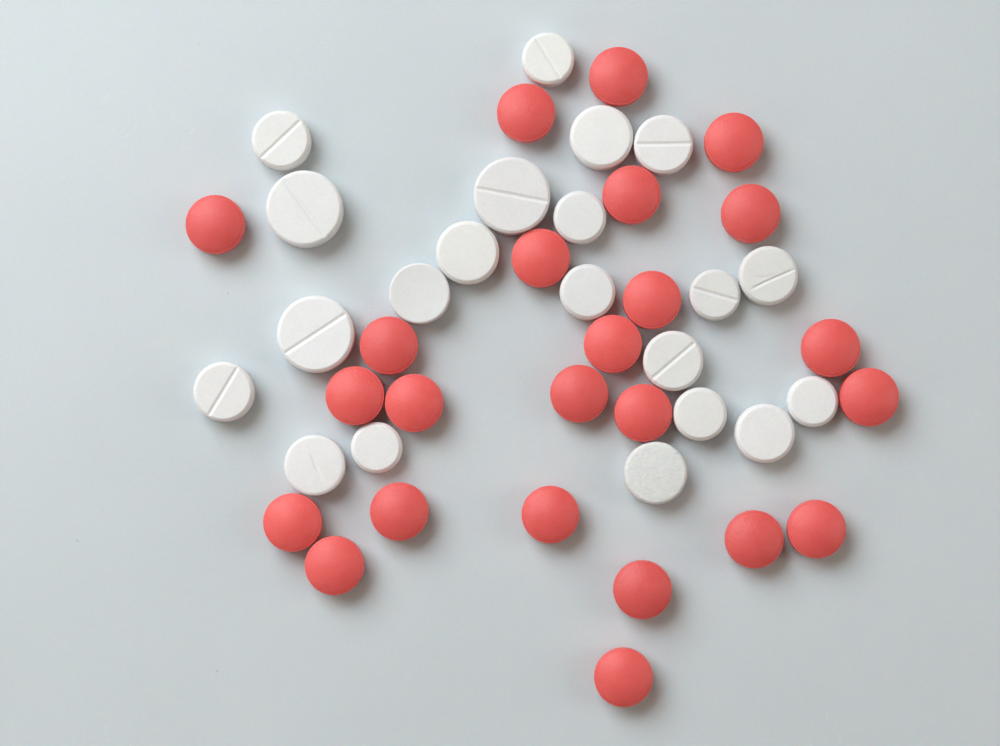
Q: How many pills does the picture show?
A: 45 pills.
